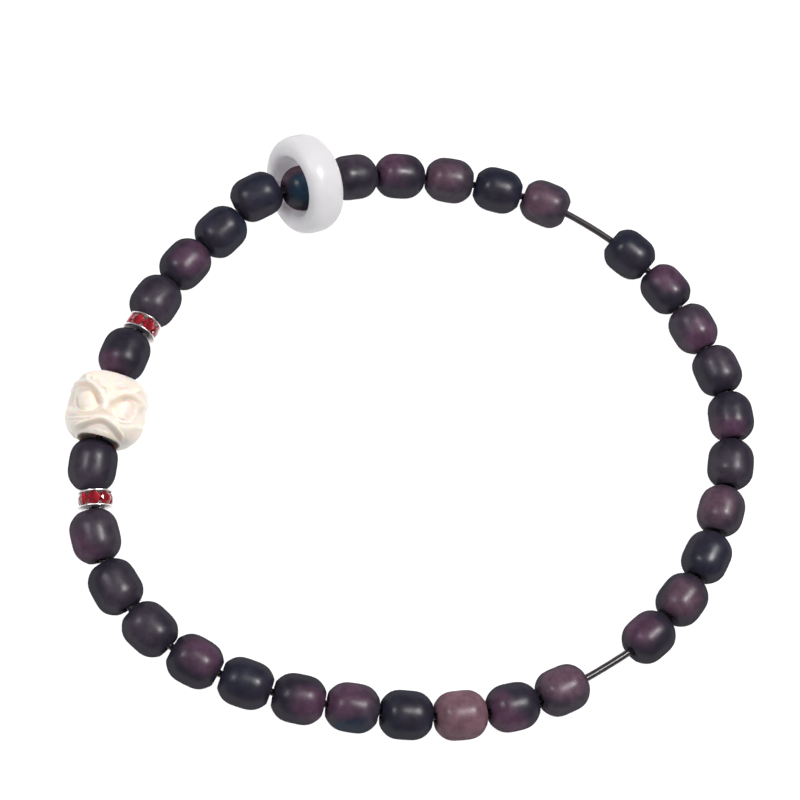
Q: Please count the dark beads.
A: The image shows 33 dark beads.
